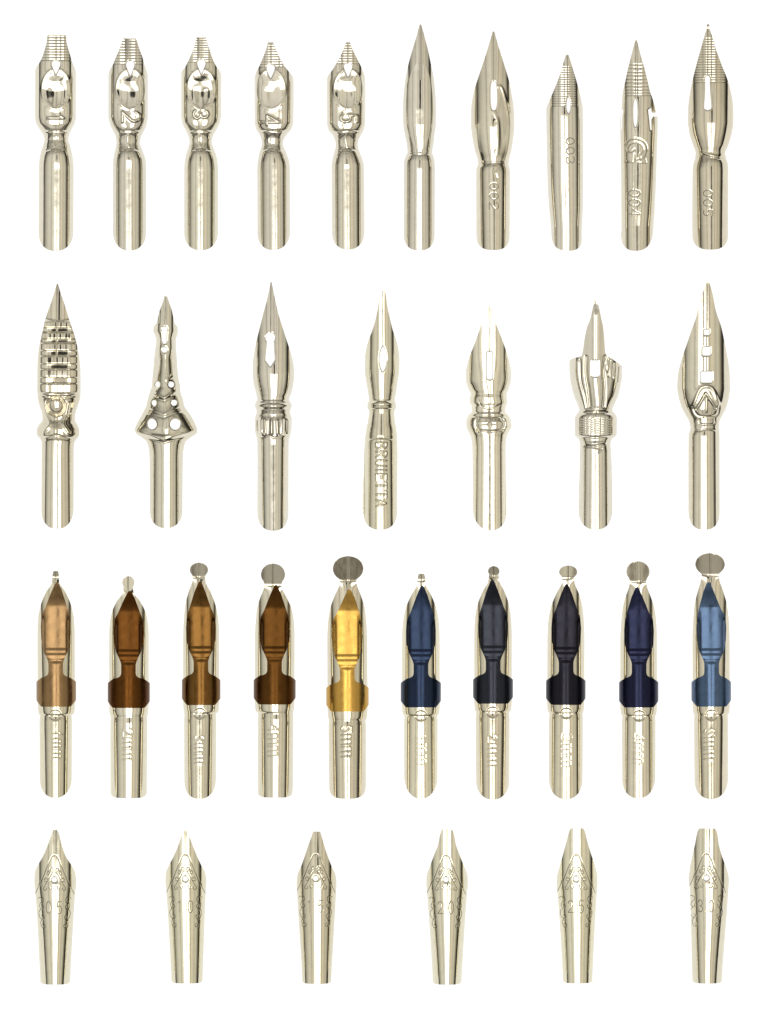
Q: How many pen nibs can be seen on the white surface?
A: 33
